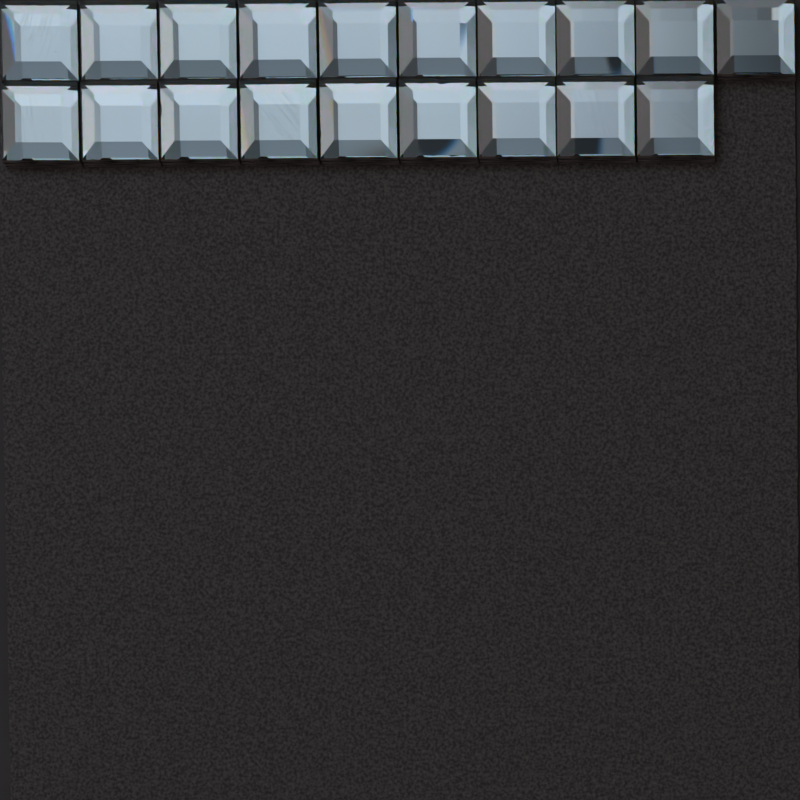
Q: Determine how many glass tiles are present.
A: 19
